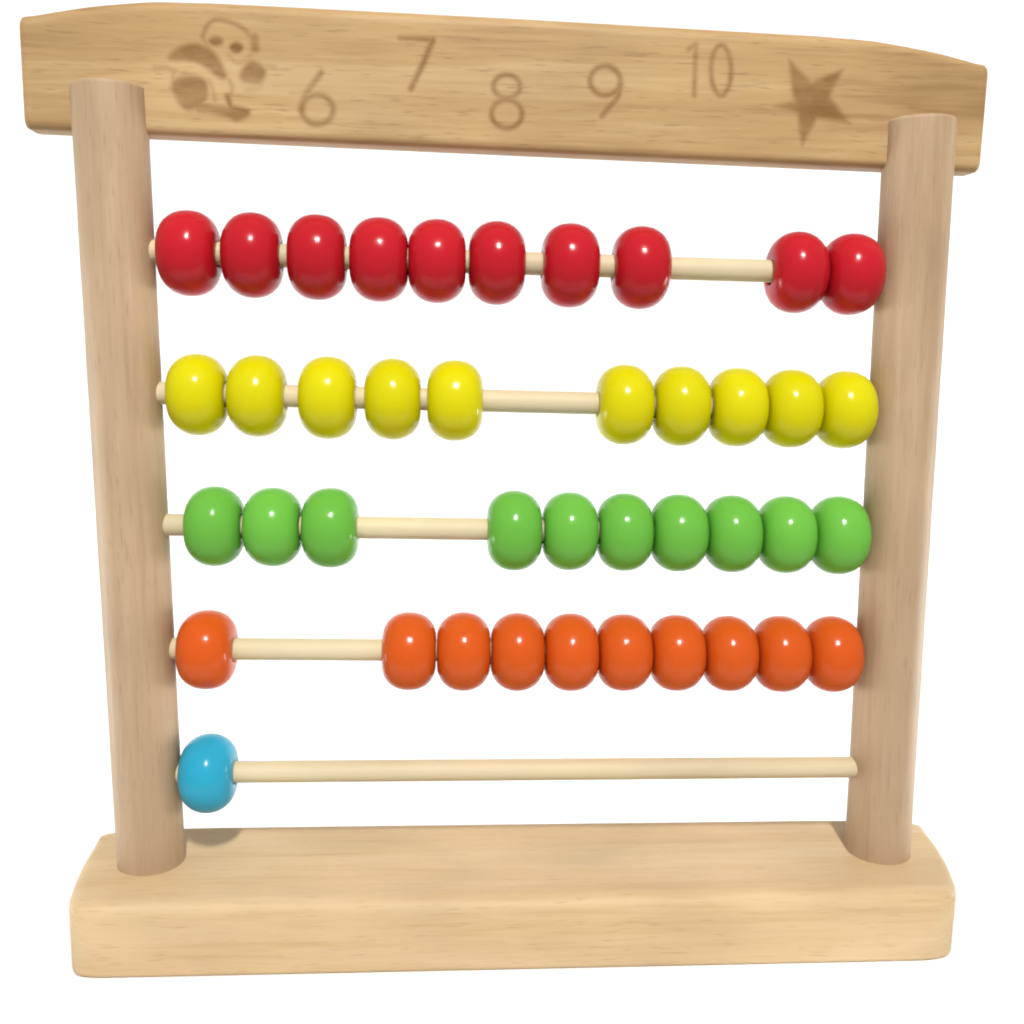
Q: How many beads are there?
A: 41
